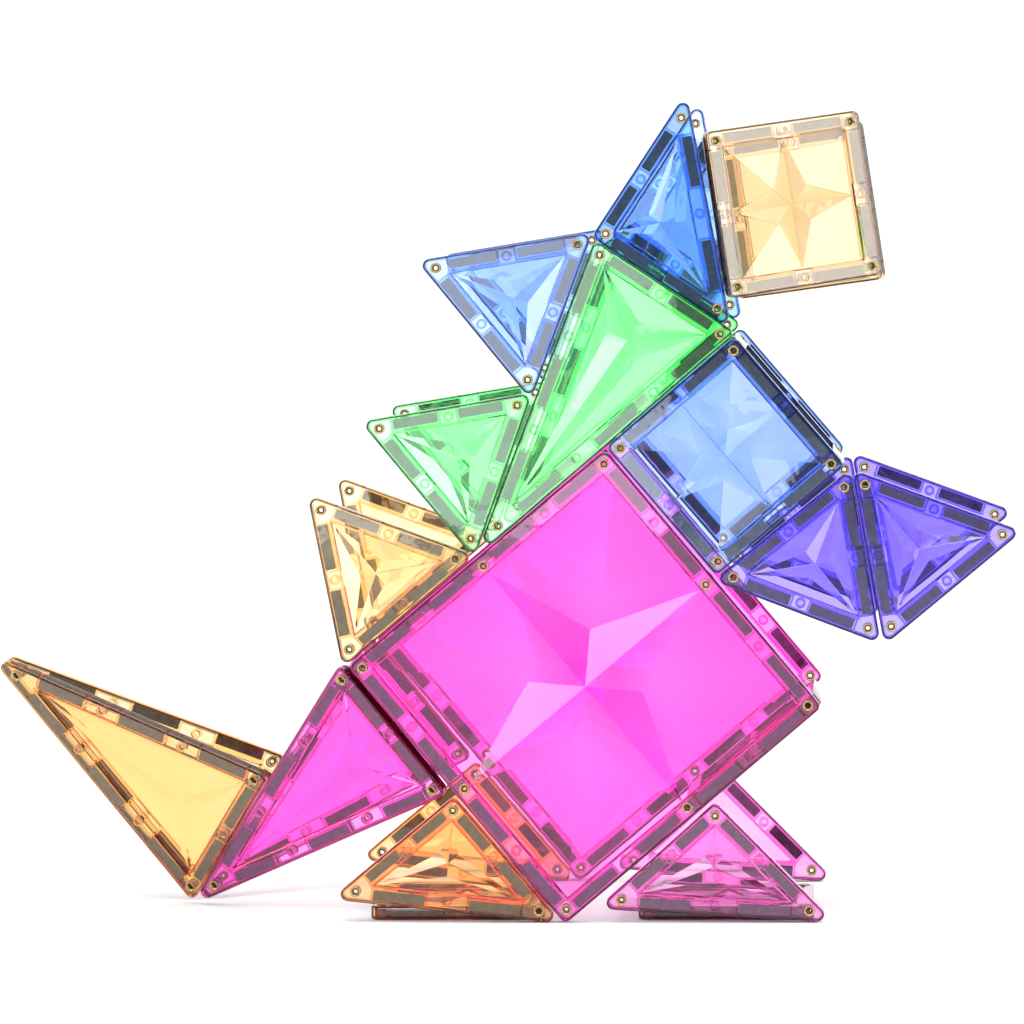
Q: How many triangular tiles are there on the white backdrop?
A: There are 22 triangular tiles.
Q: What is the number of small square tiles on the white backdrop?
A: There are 8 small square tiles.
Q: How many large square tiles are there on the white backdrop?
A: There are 2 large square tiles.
